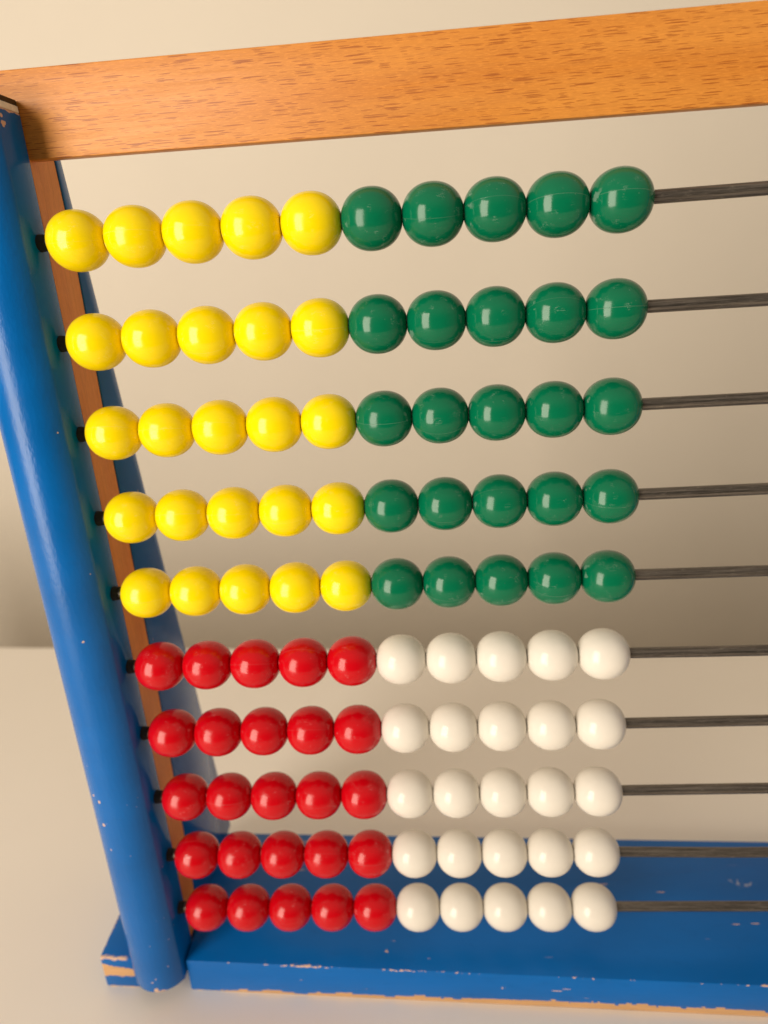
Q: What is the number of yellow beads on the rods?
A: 25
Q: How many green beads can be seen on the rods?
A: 25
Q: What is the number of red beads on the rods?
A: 25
